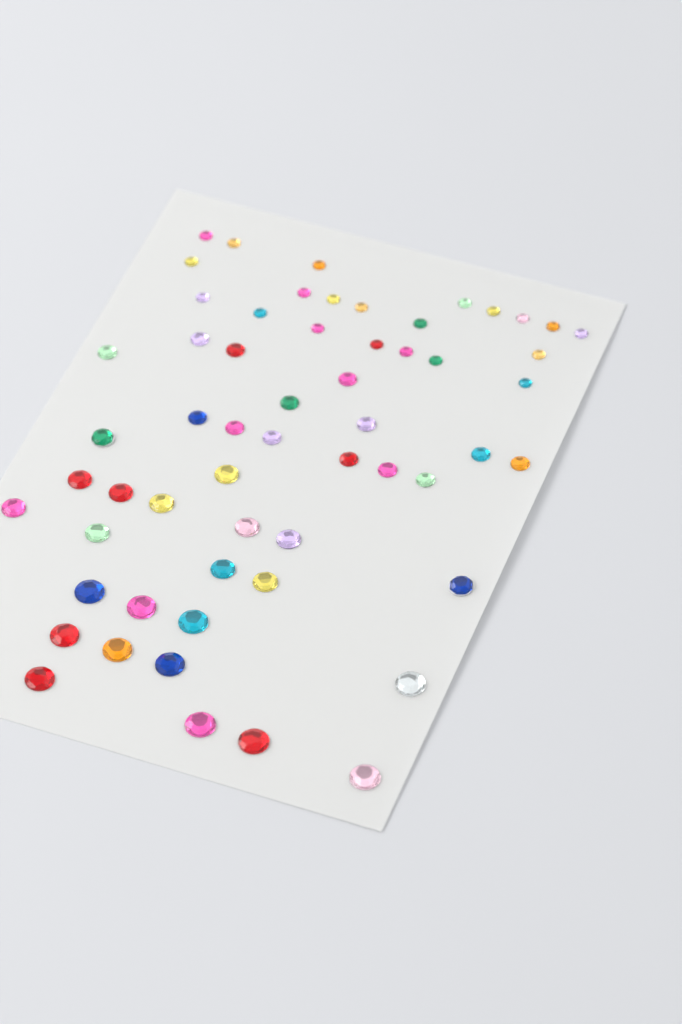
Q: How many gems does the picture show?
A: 58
